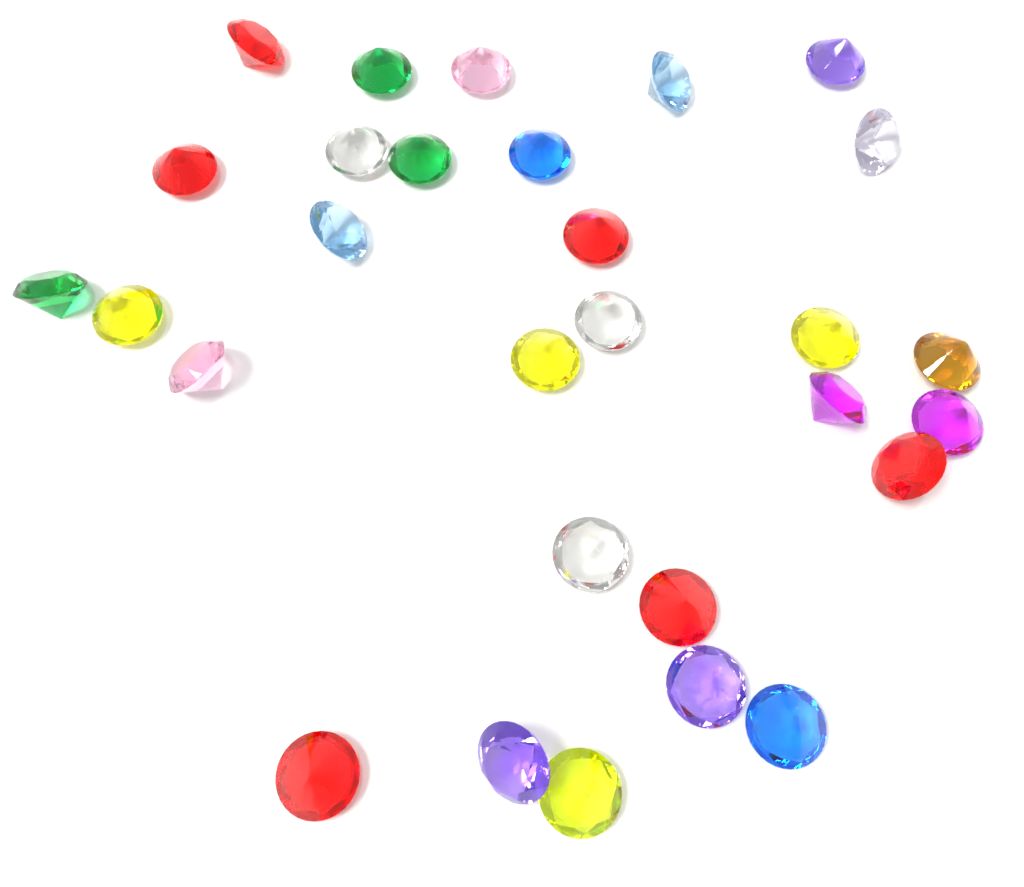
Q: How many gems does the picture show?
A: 29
